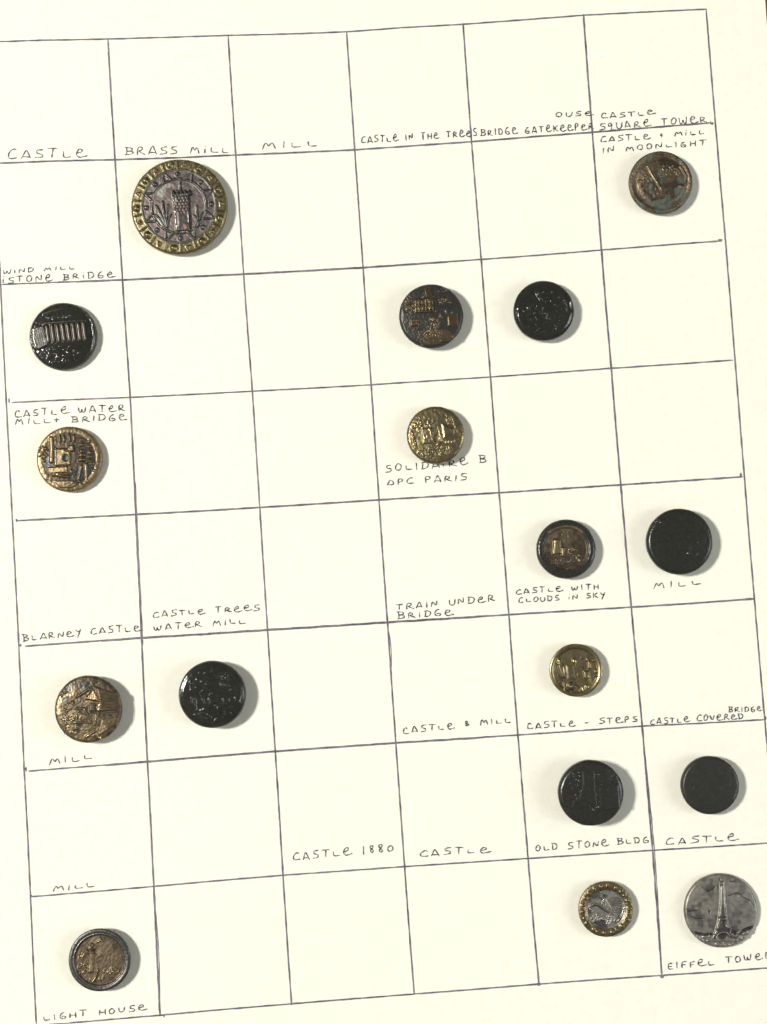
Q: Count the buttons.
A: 17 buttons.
